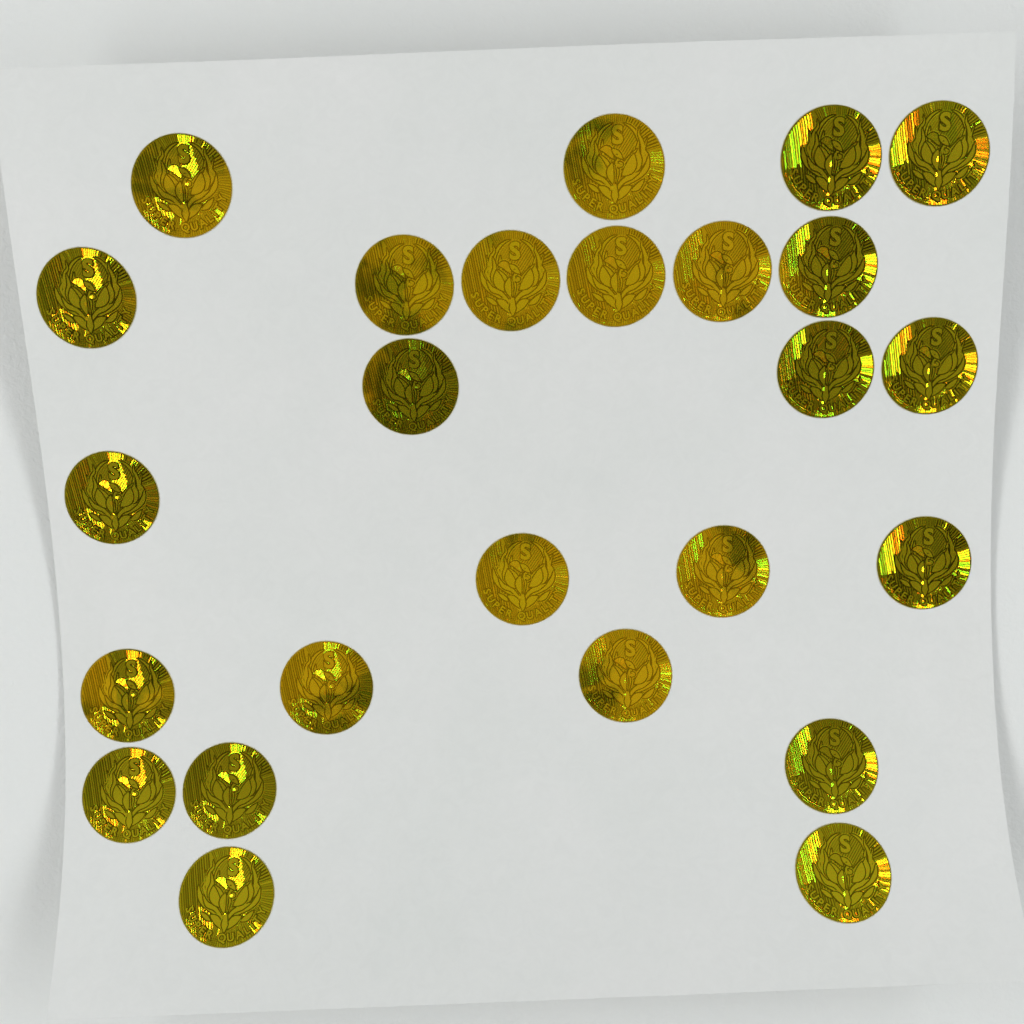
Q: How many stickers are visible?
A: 25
